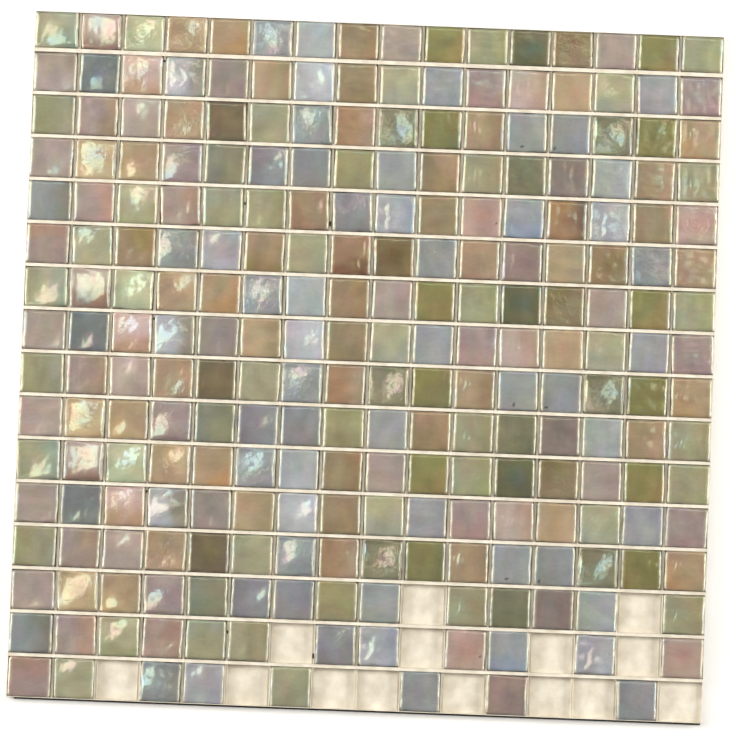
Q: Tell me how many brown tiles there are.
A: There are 58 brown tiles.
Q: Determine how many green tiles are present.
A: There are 70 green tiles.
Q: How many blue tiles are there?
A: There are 60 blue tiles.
